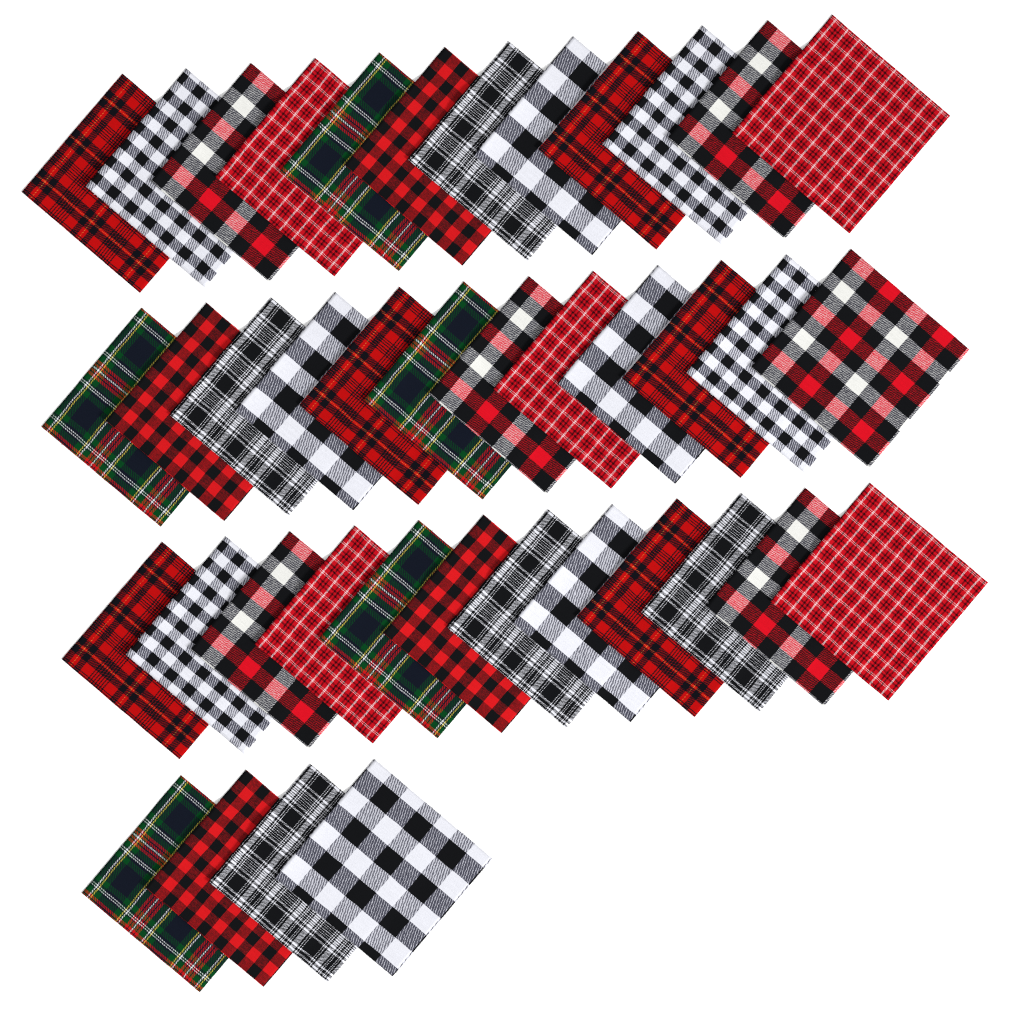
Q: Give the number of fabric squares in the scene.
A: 40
